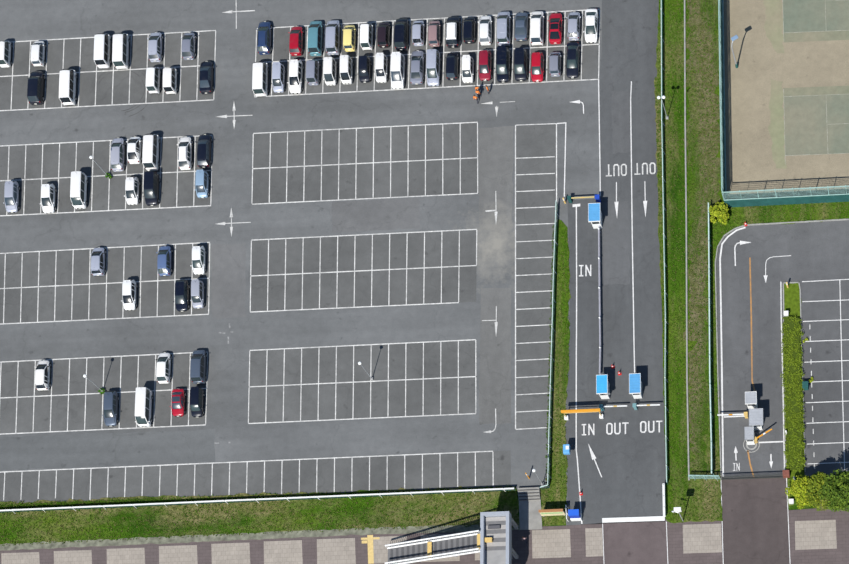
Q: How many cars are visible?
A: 73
